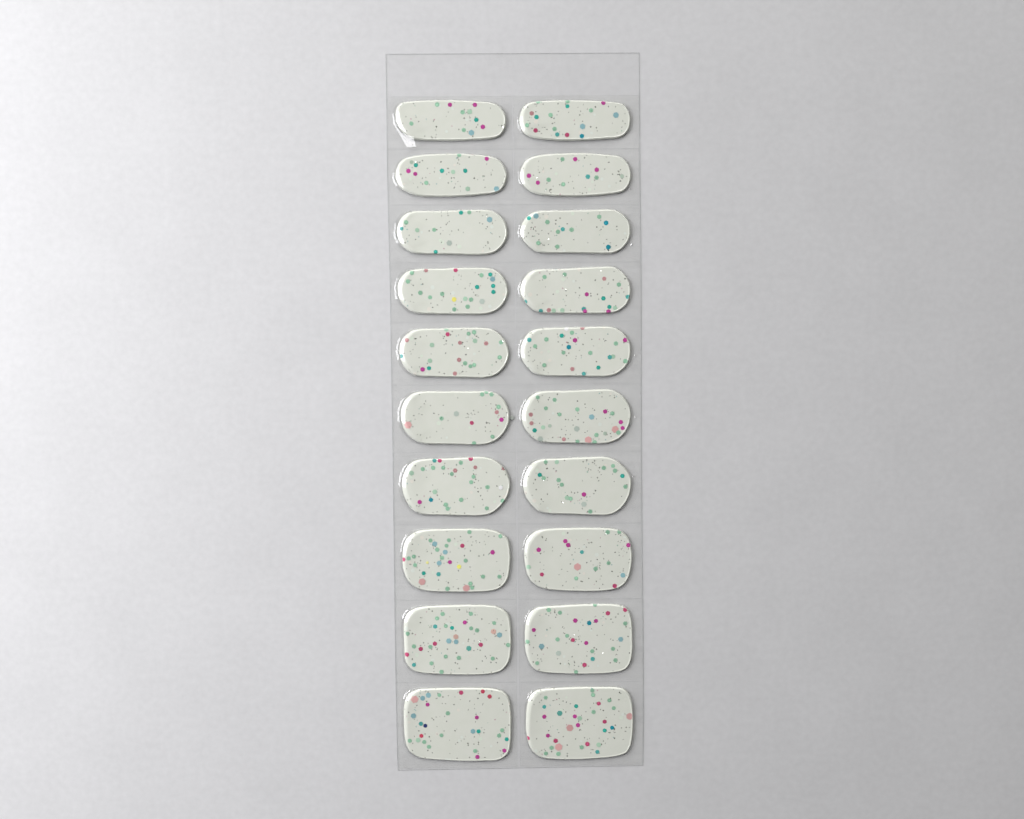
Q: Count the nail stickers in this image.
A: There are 20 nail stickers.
